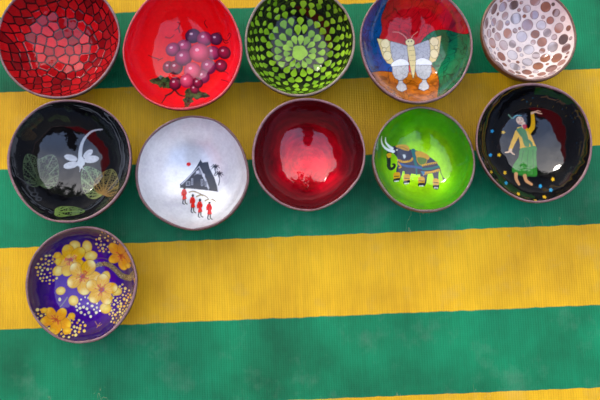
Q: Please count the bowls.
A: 11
